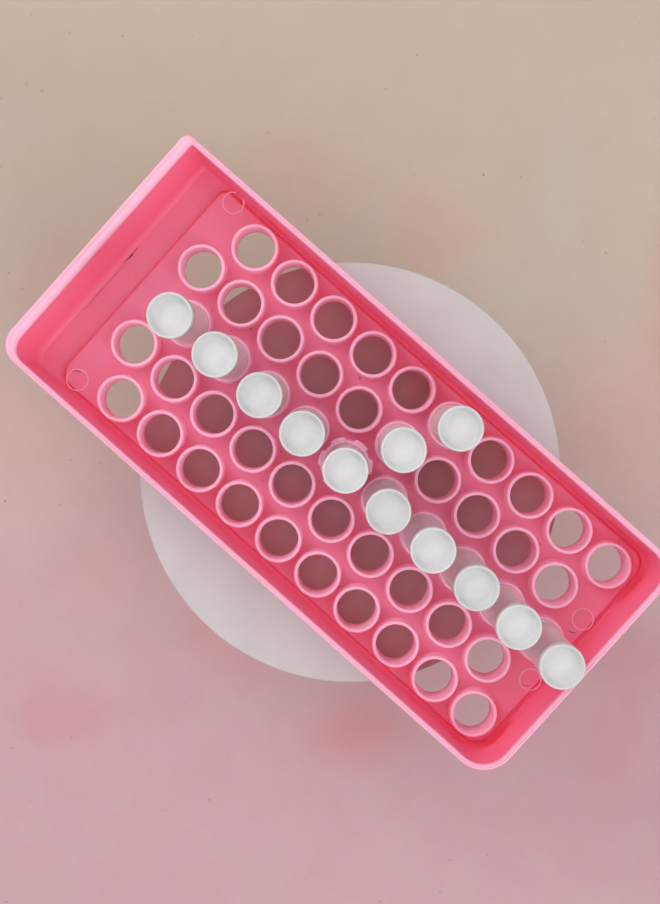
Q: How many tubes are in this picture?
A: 12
